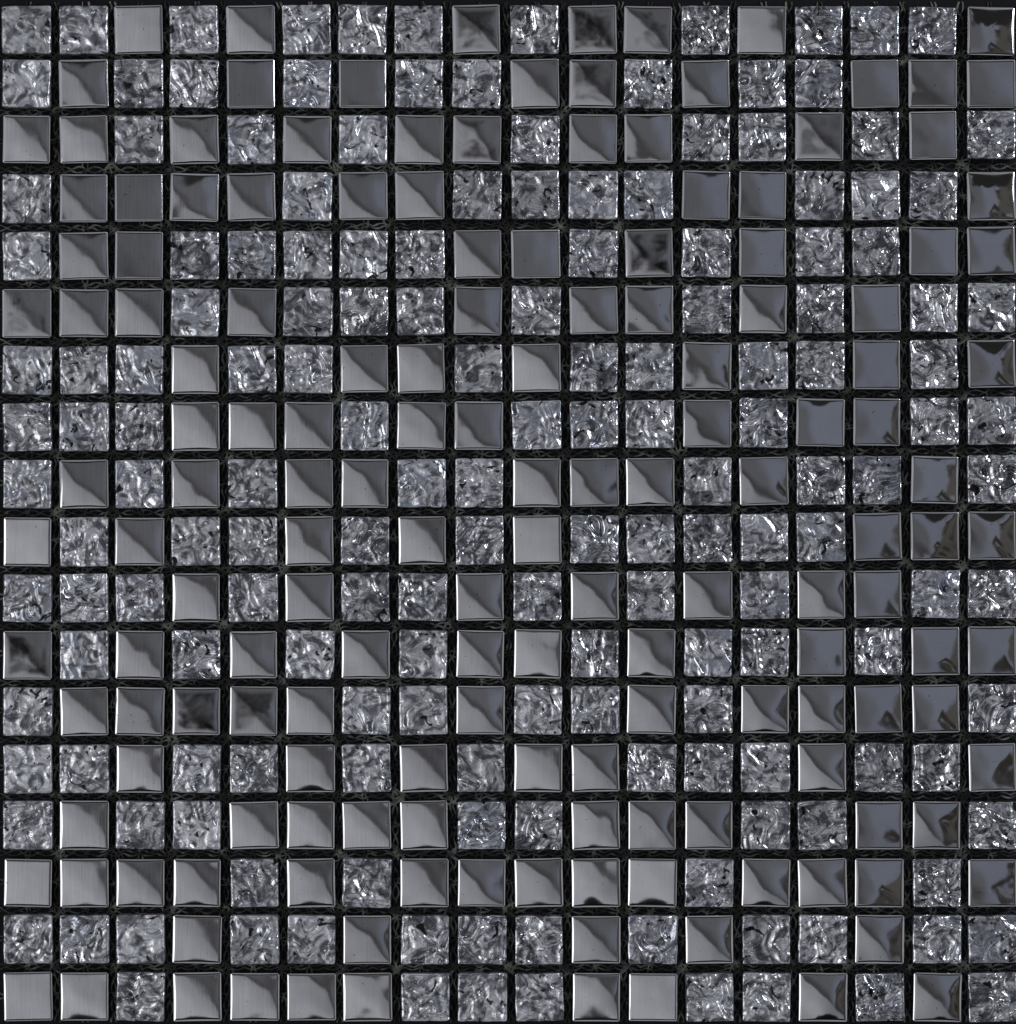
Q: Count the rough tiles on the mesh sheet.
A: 166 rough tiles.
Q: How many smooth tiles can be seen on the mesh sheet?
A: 158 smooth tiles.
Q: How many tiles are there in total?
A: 324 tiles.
